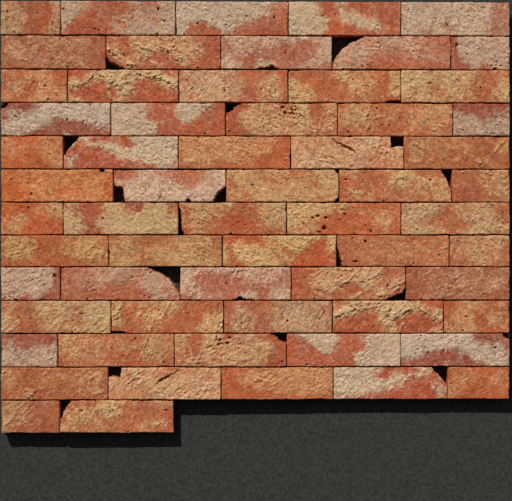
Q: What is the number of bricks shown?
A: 62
